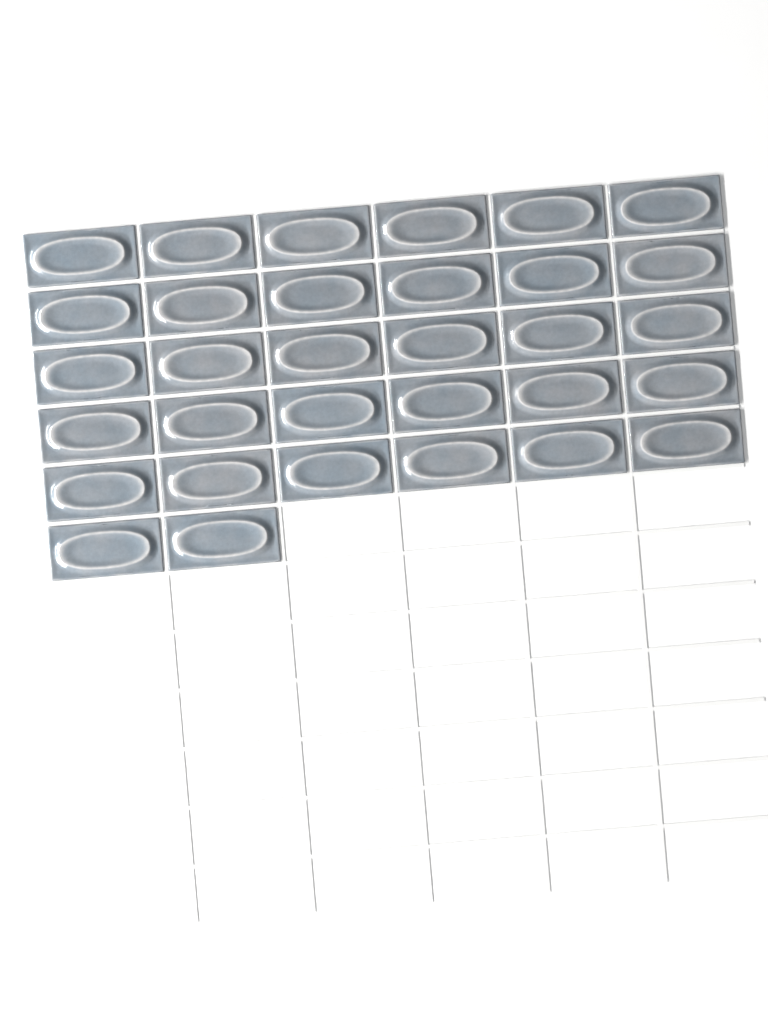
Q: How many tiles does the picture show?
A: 32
